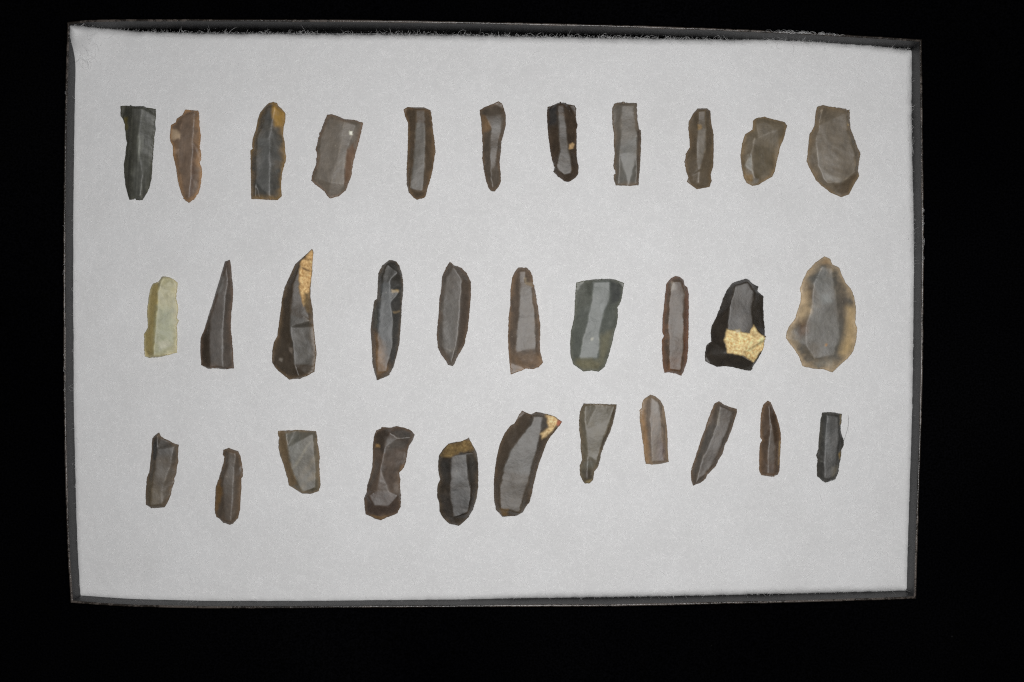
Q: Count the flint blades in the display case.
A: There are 32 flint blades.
